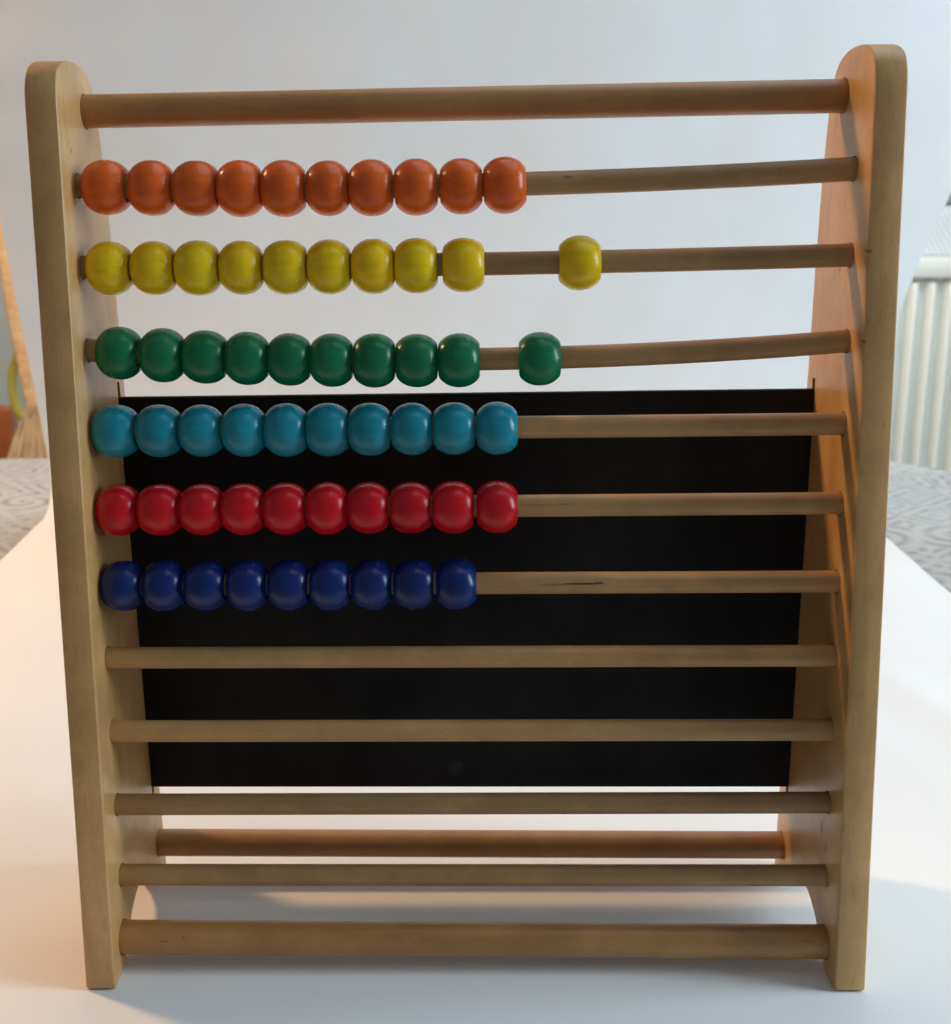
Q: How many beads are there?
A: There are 59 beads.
